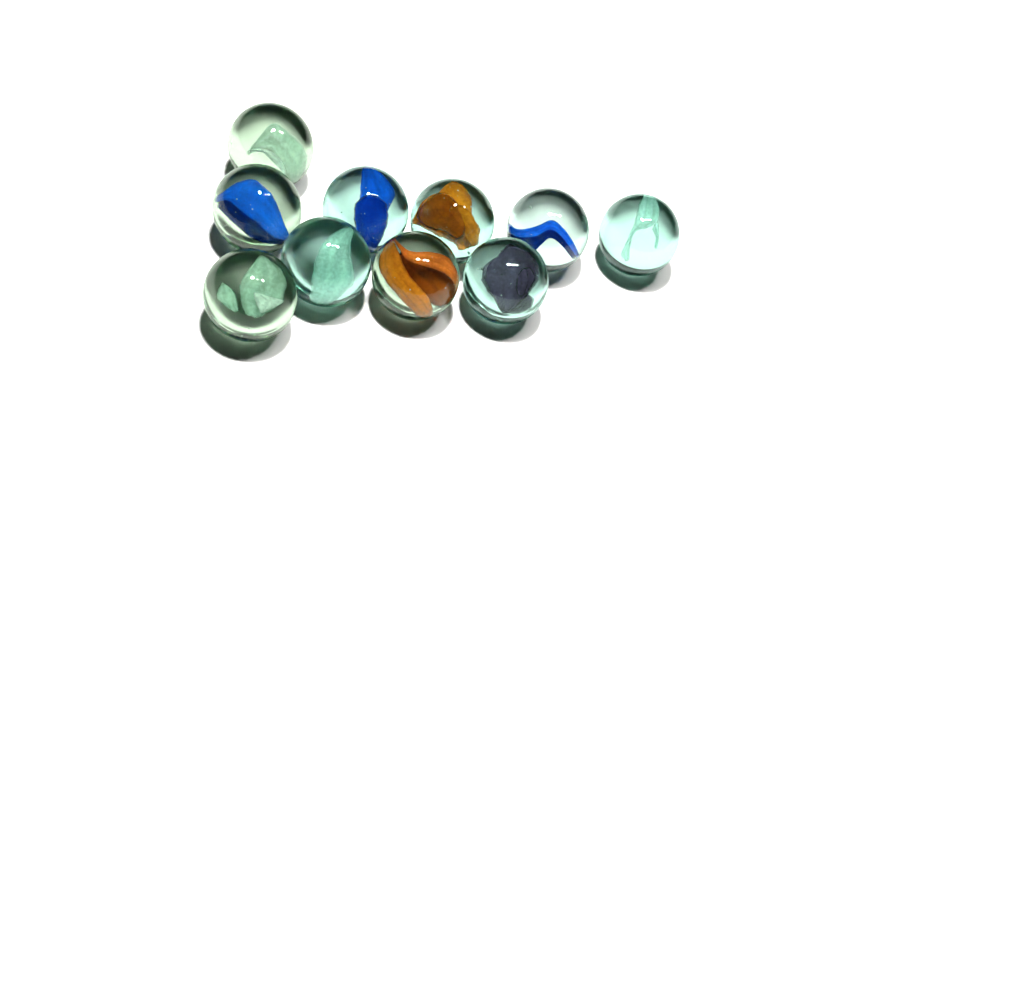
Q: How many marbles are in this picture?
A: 10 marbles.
